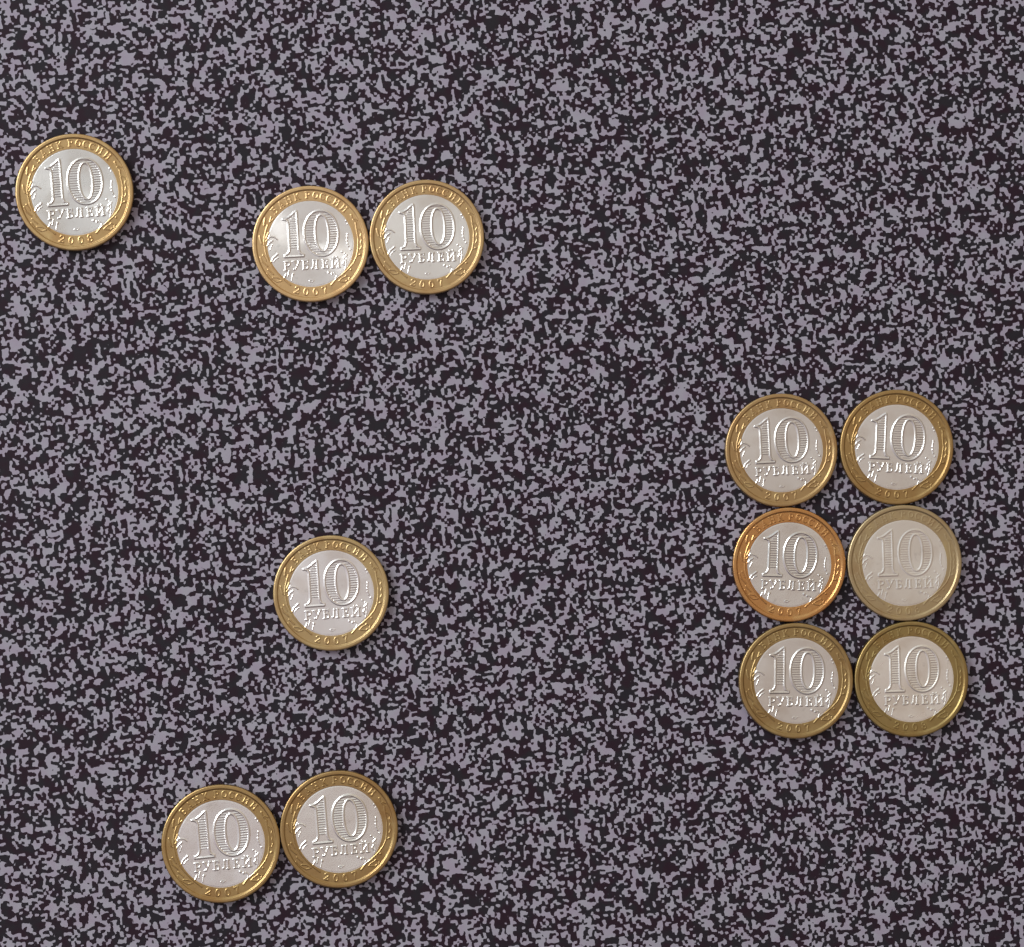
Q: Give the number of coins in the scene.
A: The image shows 12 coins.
